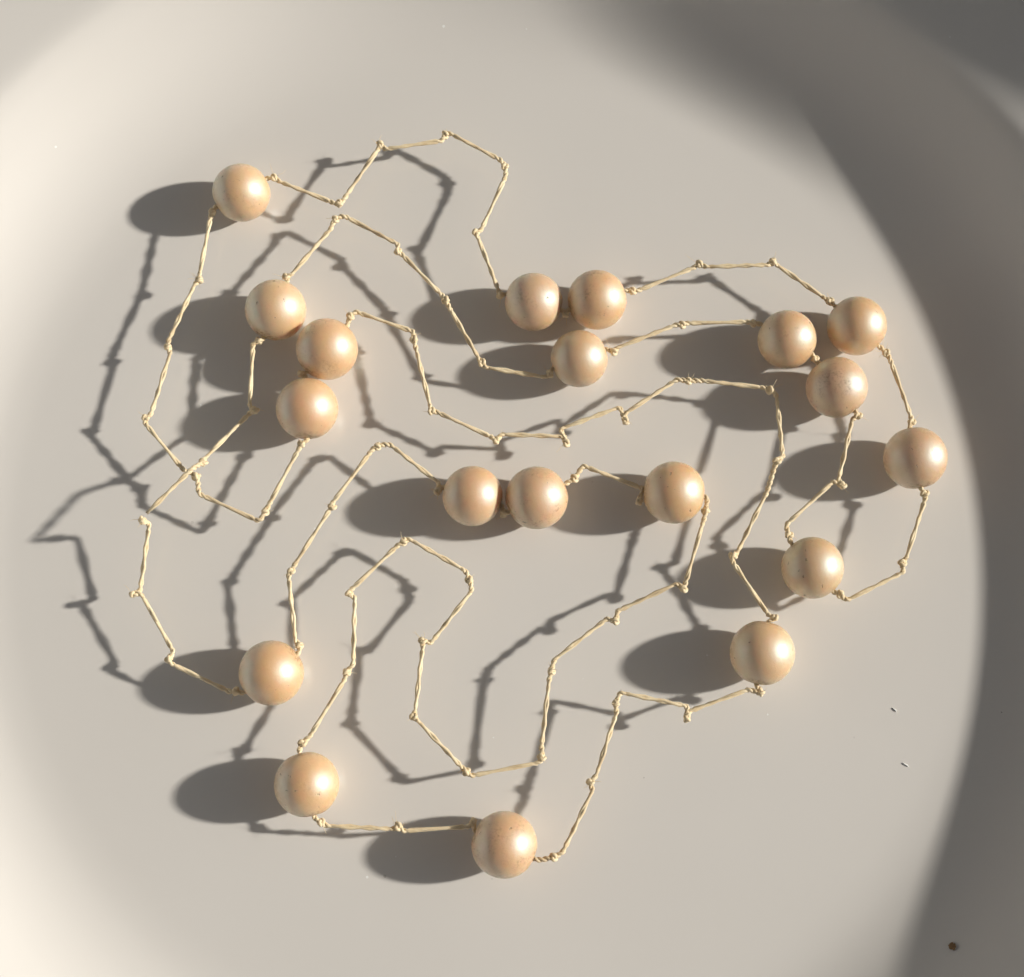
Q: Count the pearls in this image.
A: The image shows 19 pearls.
